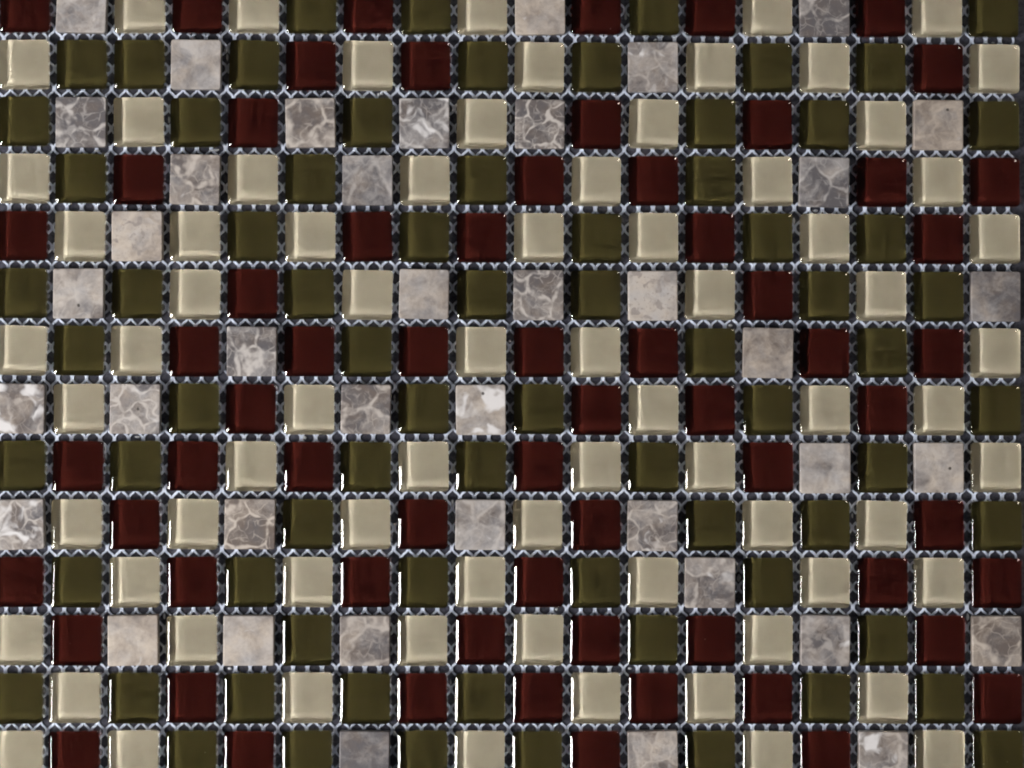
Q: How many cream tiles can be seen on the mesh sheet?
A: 74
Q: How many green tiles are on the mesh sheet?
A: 73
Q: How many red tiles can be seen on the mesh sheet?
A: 65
